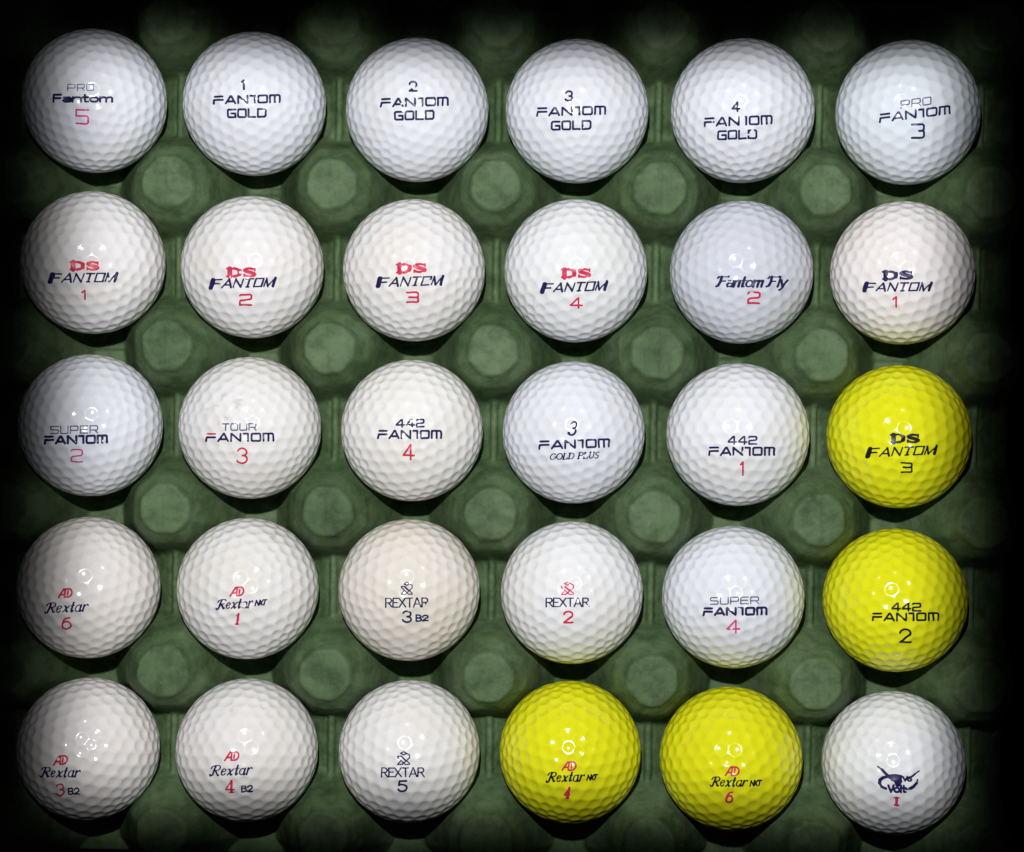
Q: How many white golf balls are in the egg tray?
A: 26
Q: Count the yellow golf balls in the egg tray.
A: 4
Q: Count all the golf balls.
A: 30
